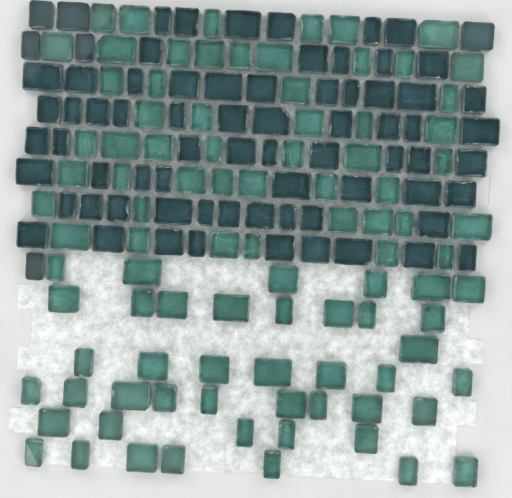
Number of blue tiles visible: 75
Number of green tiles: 93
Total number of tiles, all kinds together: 168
